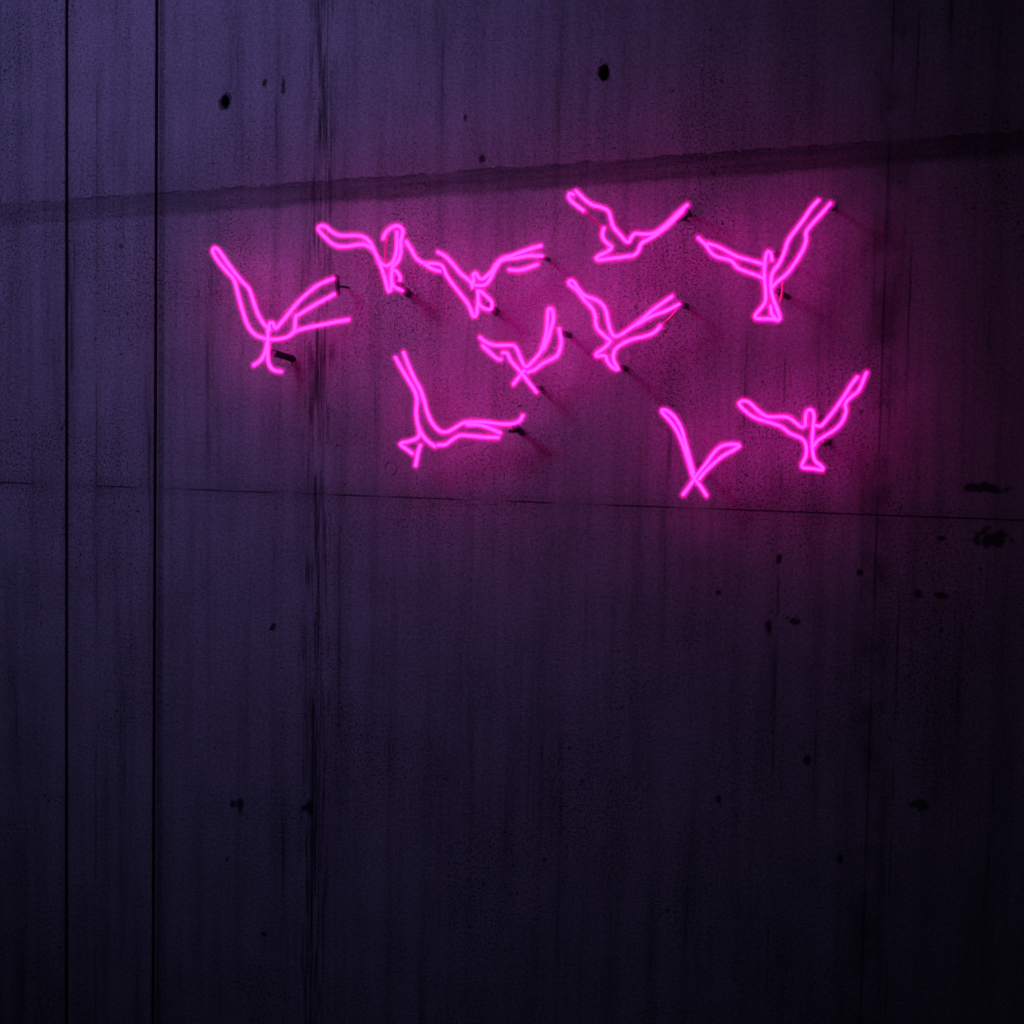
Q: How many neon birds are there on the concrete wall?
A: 10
